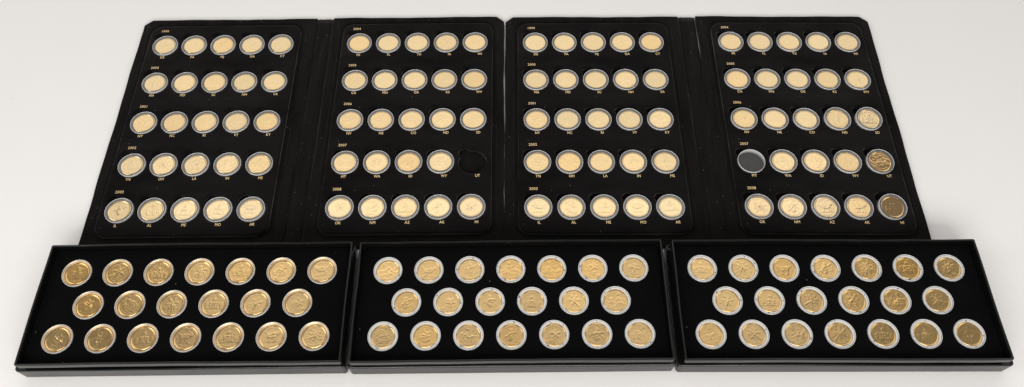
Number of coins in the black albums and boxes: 158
